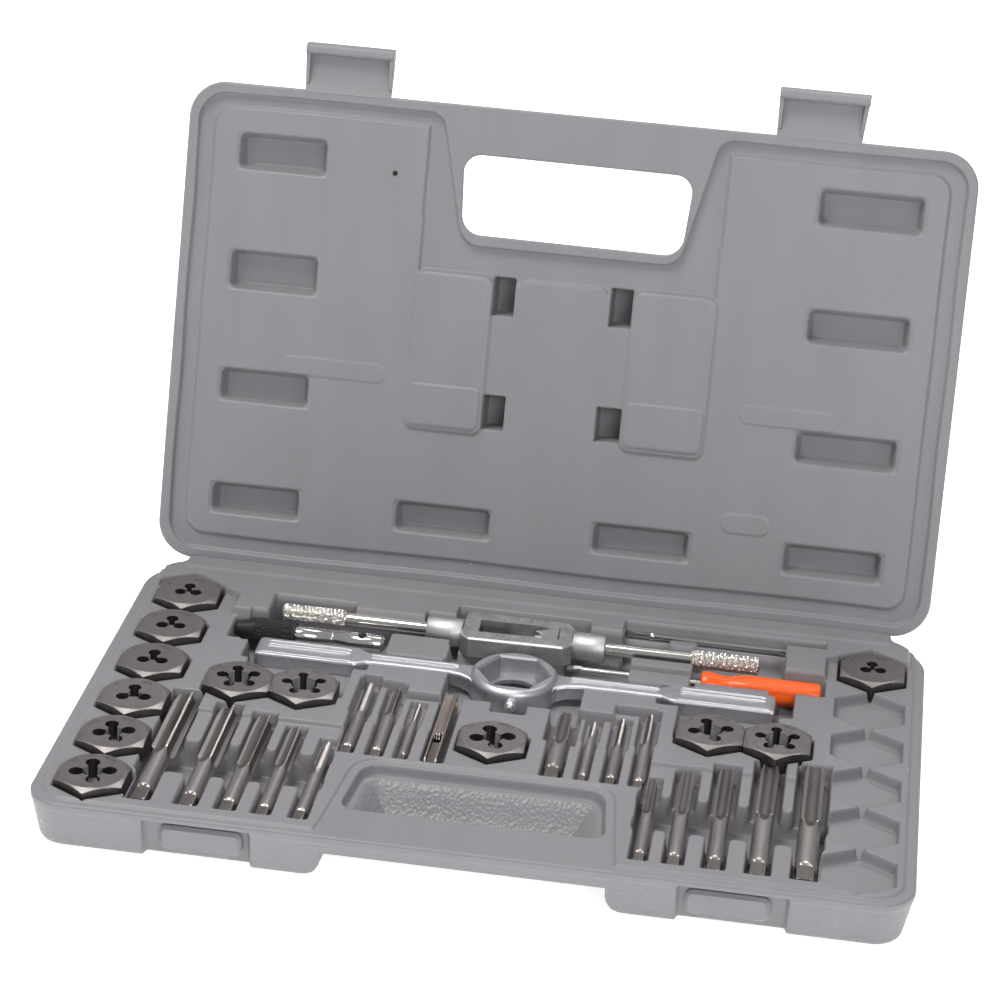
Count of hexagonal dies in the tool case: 12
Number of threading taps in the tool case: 17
